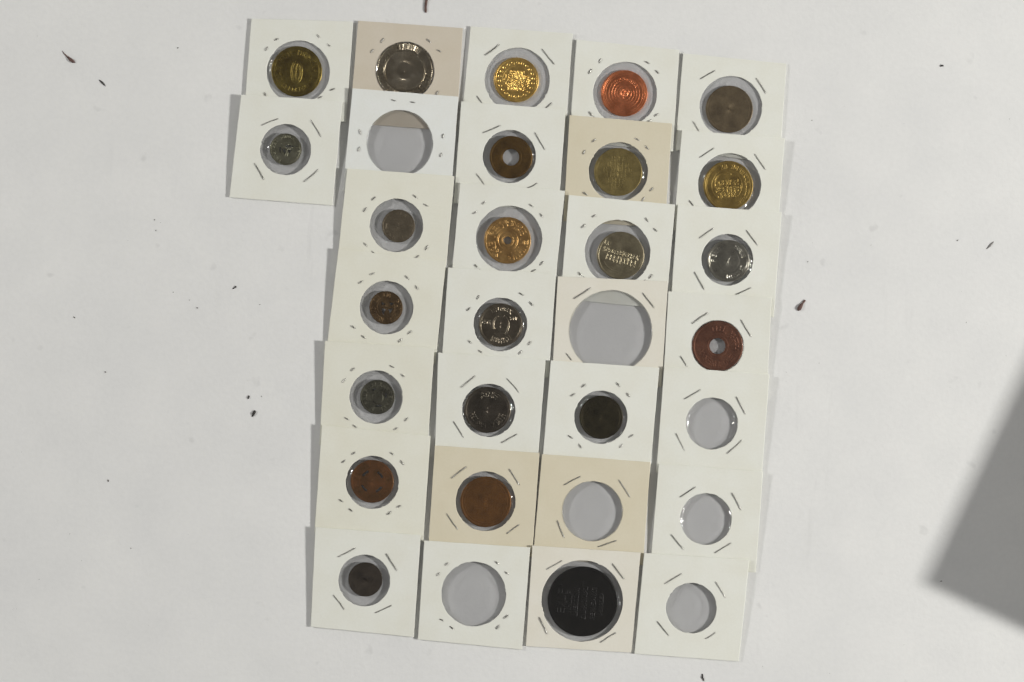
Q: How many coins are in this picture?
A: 23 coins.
